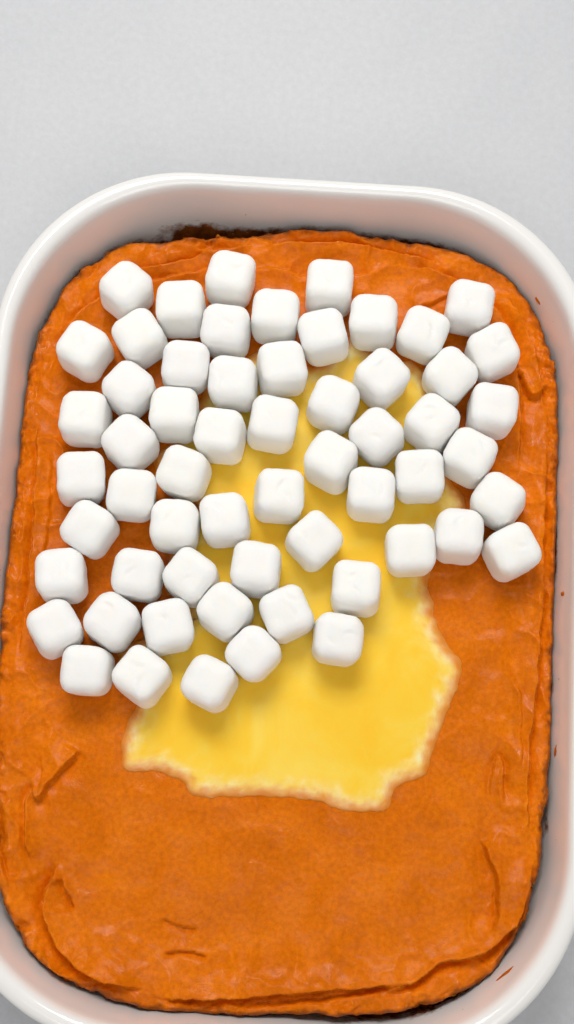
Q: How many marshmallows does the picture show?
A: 59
